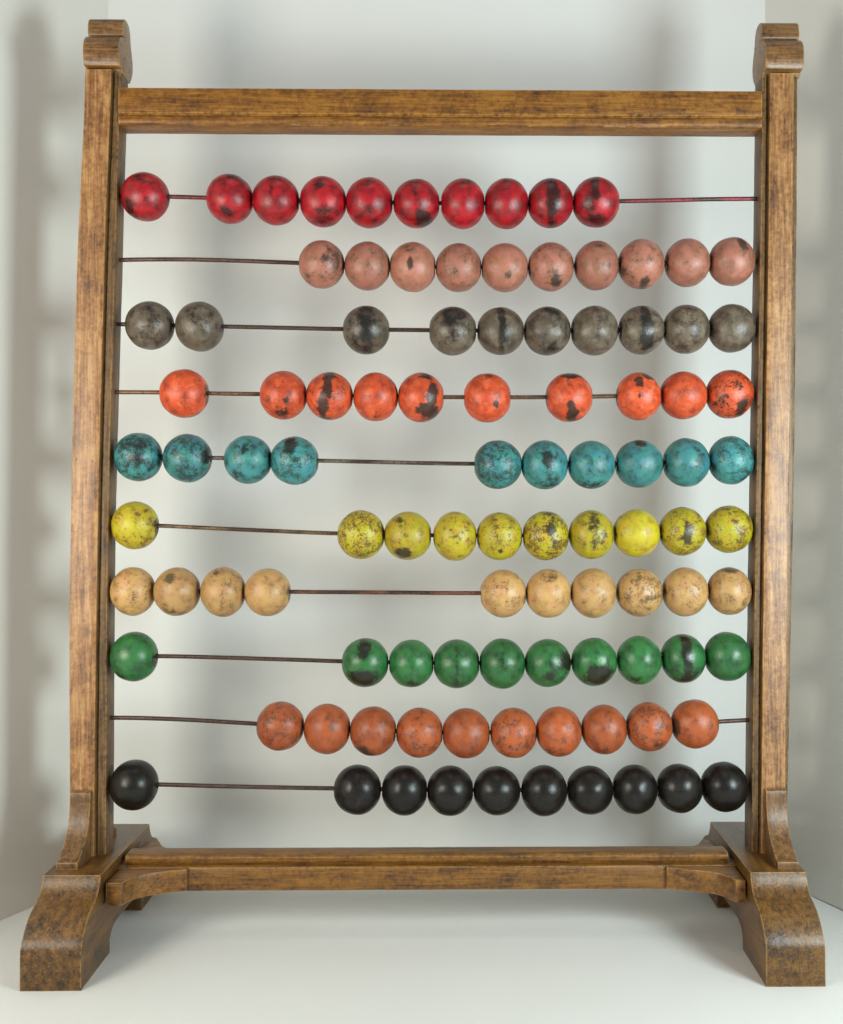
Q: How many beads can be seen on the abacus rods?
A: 100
